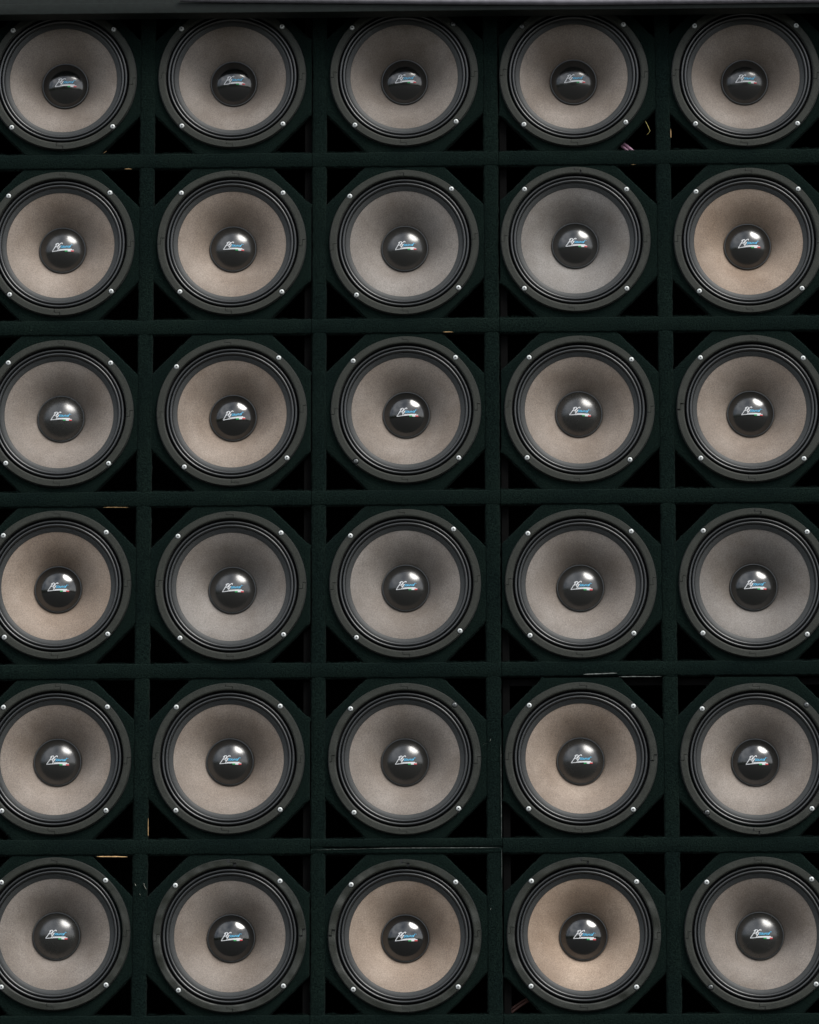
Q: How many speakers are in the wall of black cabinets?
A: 30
